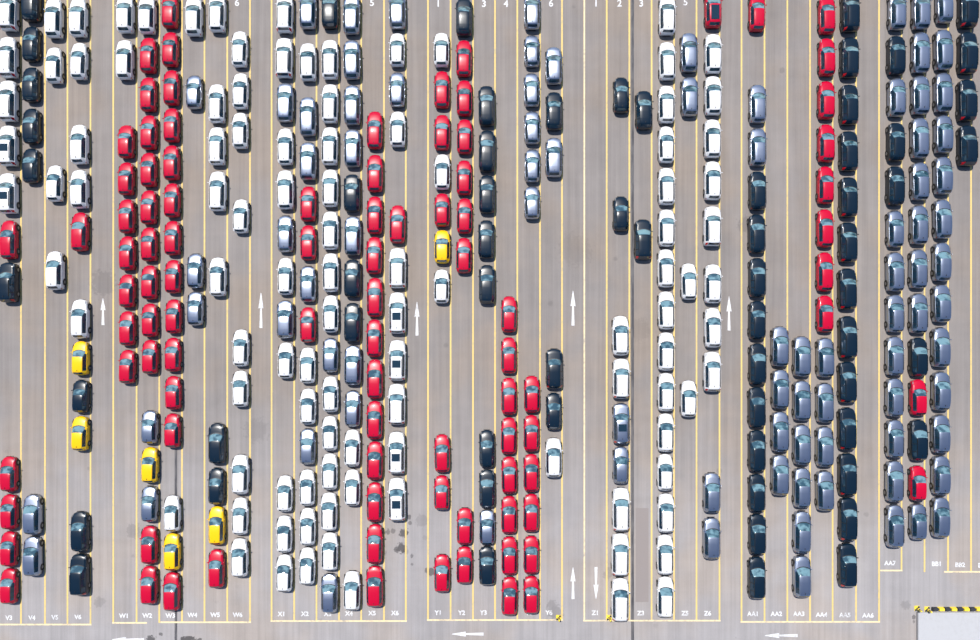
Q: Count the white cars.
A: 105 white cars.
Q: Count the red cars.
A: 94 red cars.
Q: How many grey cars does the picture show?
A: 89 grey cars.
